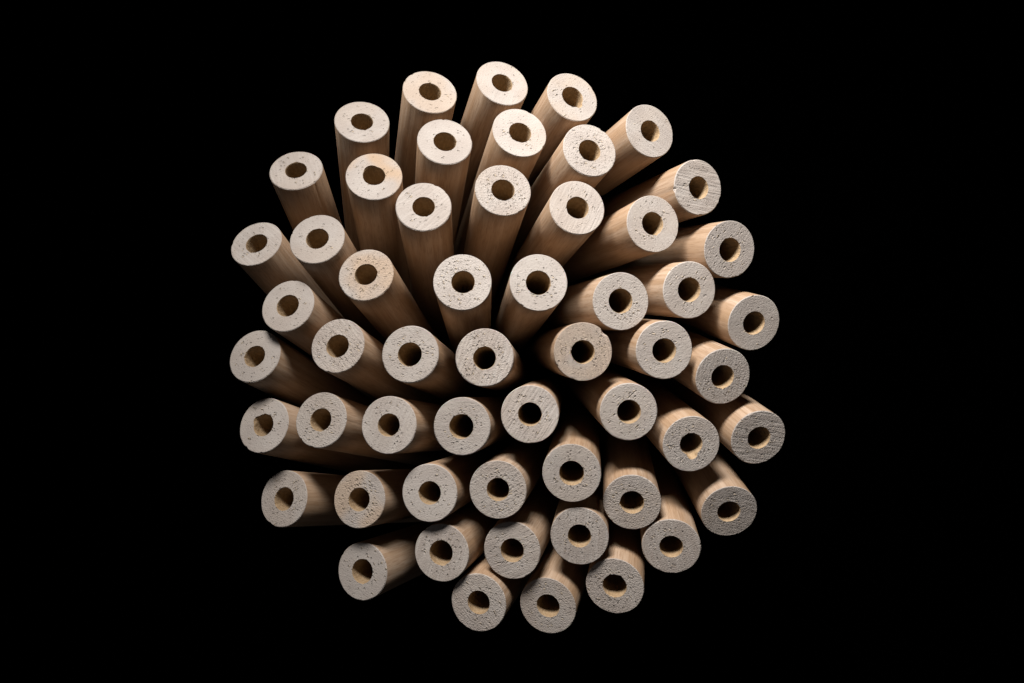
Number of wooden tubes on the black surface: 55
